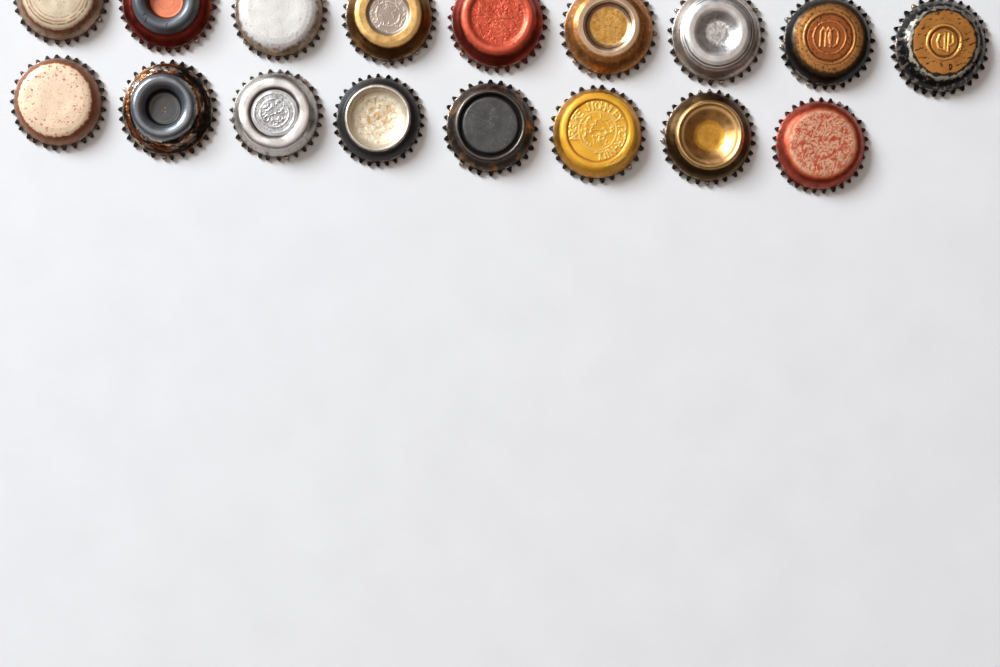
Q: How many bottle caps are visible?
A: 17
